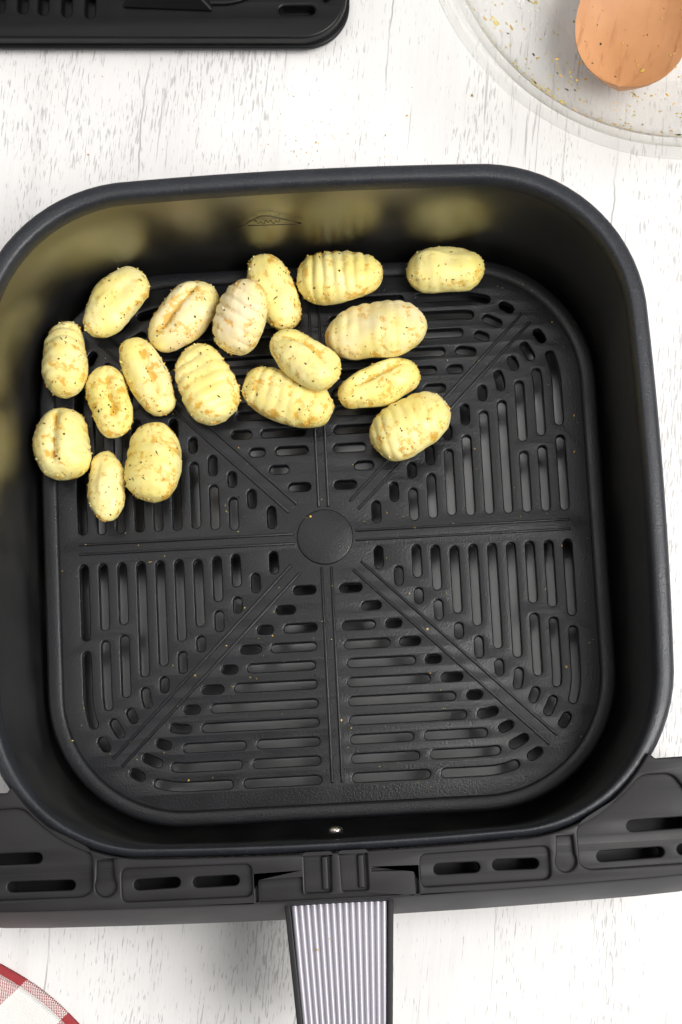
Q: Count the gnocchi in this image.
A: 18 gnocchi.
